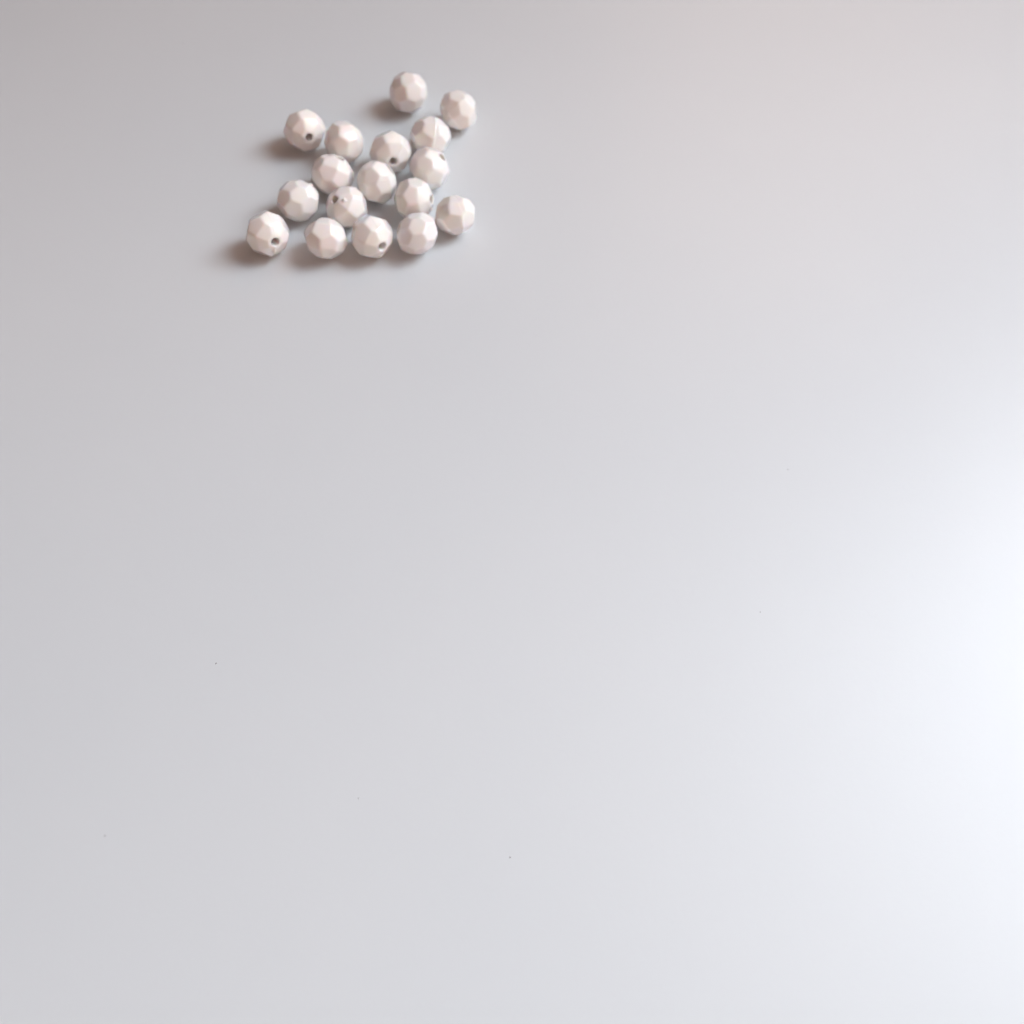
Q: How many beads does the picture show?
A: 17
